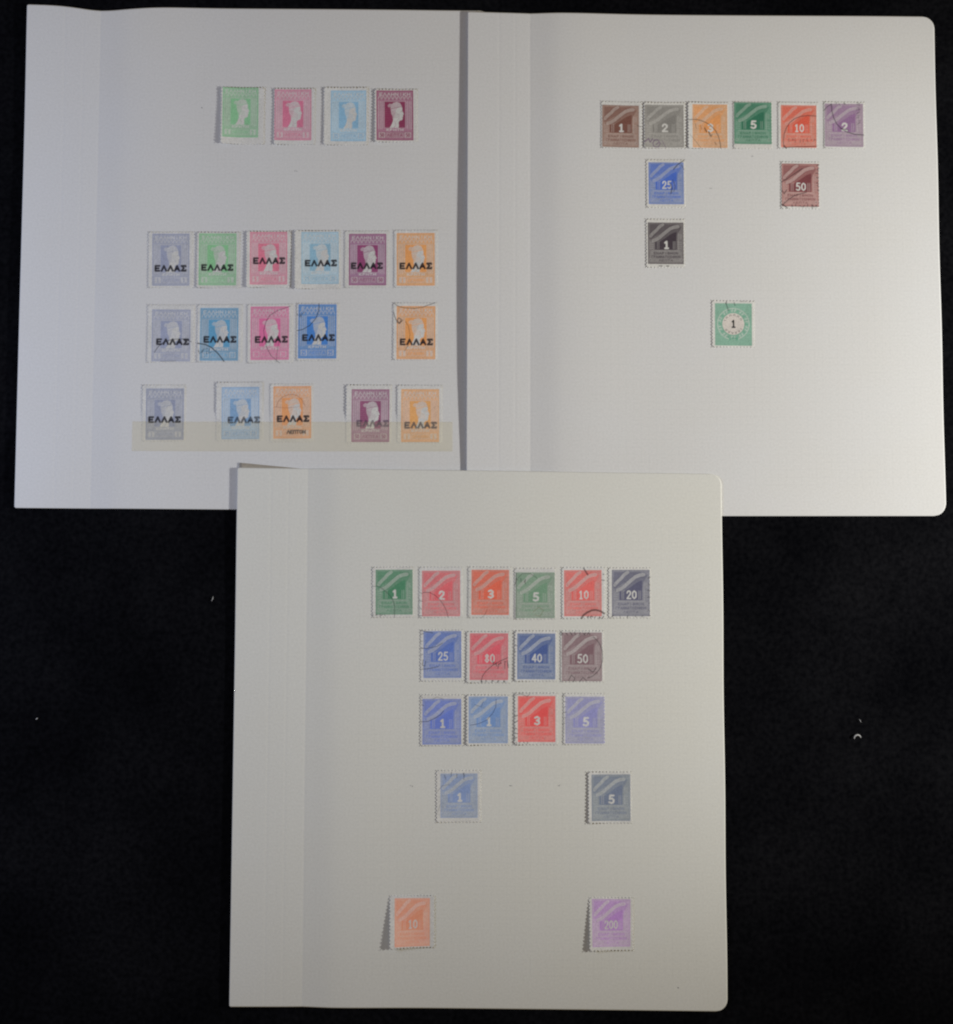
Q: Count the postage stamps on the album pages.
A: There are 48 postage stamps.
